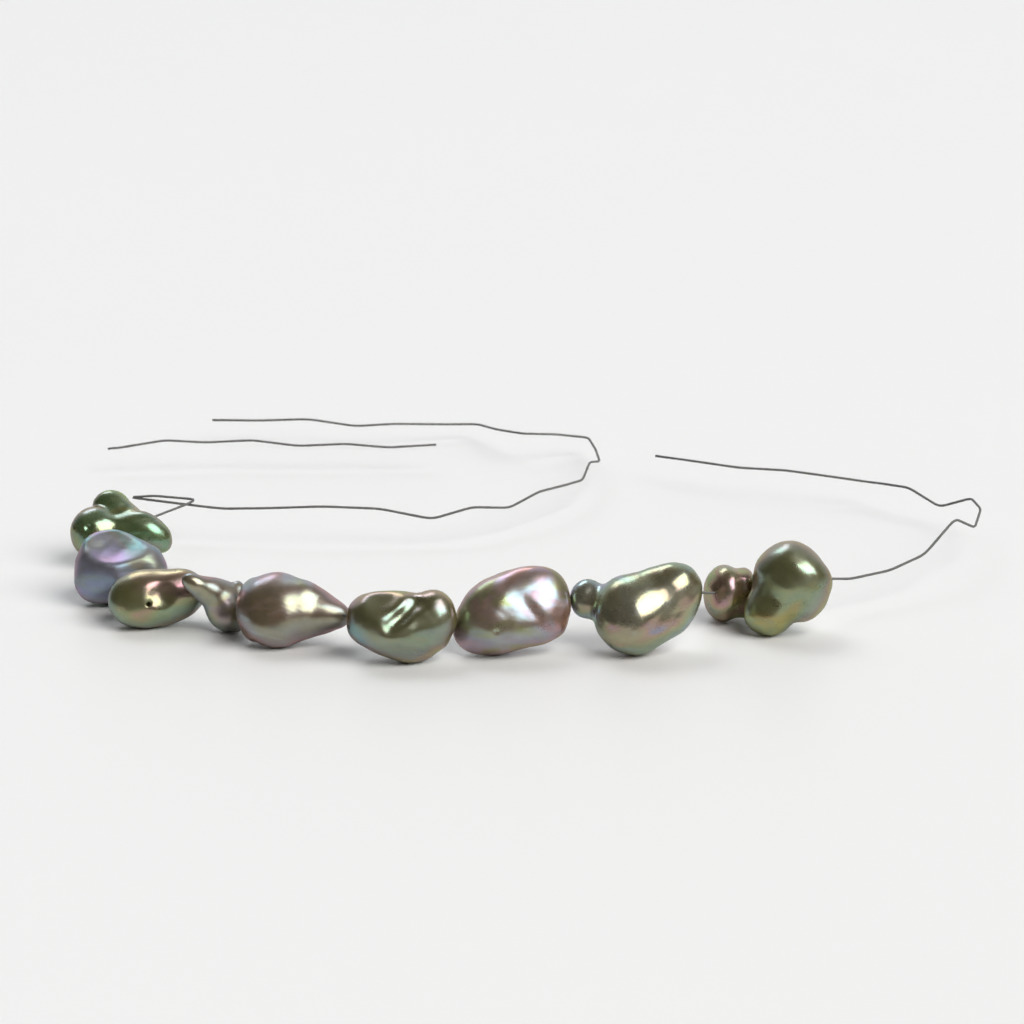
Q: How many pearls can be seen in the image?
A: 10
